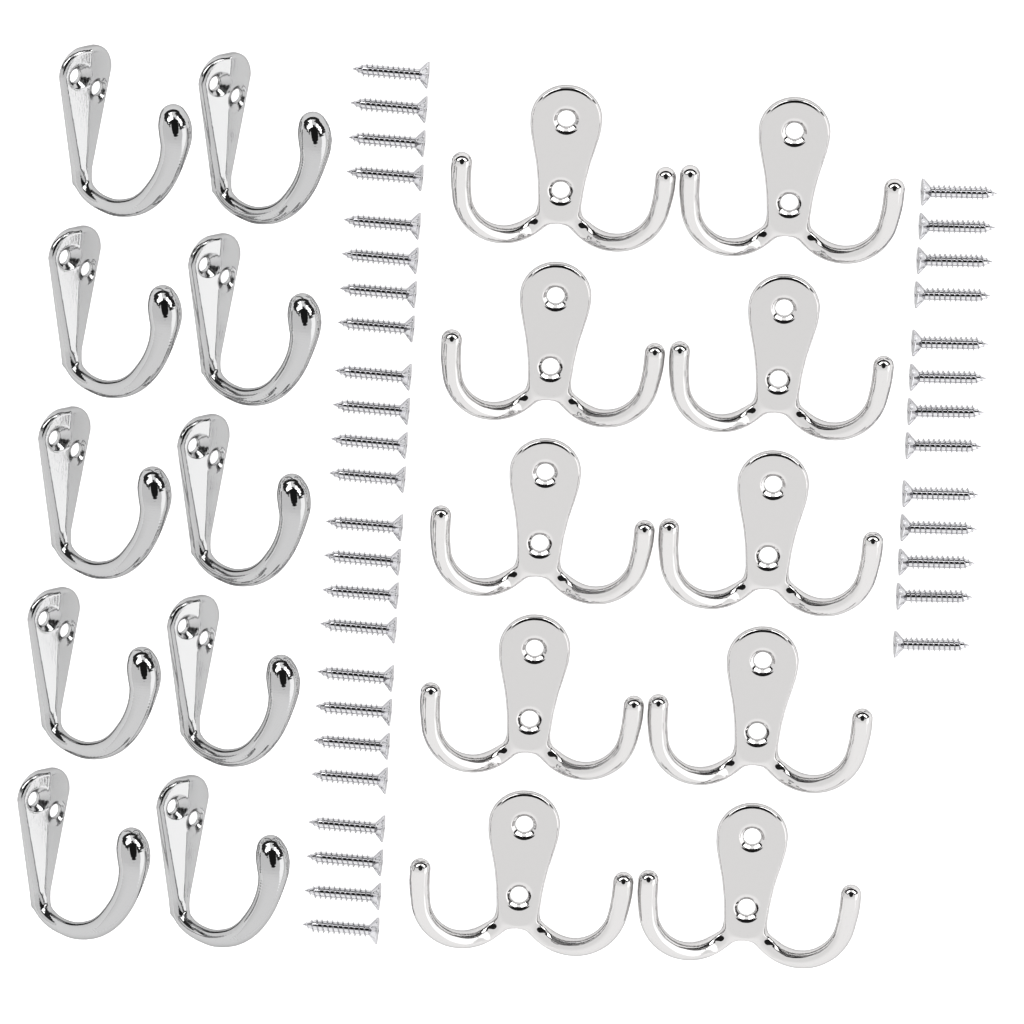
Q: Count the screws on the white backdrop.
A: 37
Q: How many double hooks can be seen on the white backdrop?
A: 10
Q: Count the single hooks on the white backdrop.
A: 10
